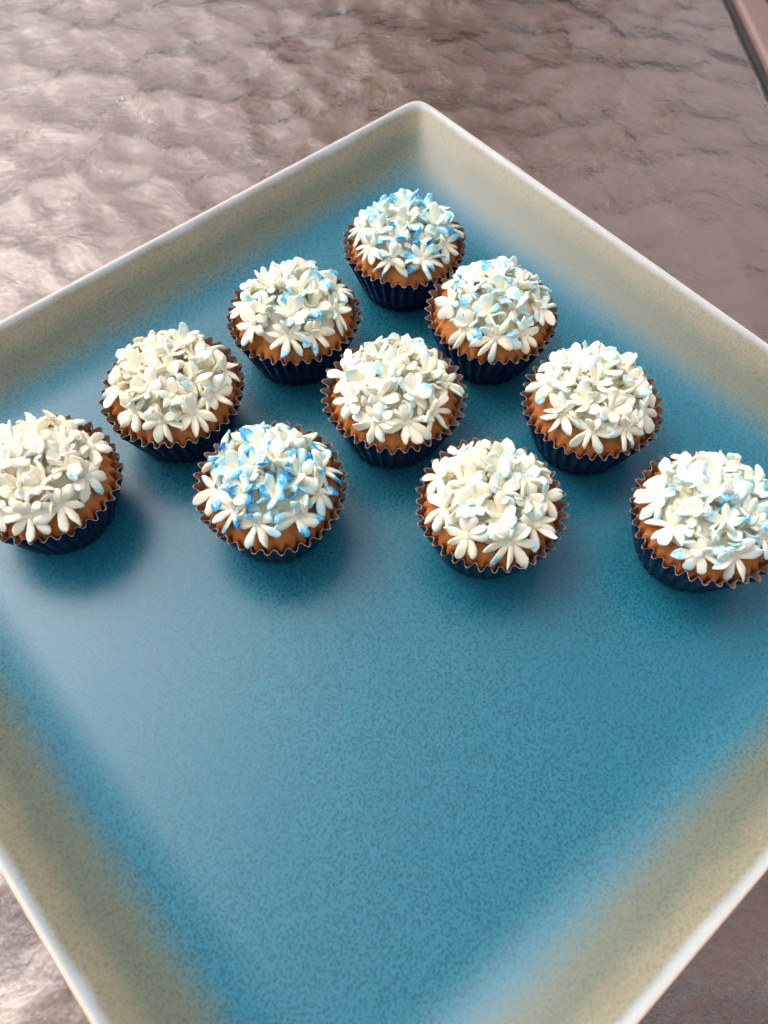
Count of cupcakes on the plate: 10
